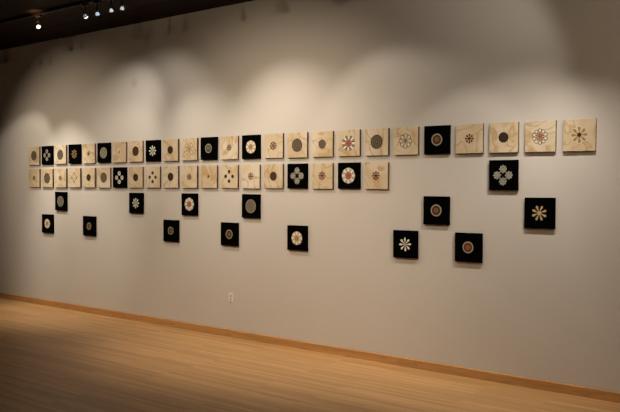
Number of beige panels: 34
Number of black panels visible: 24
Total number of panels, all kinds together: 58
